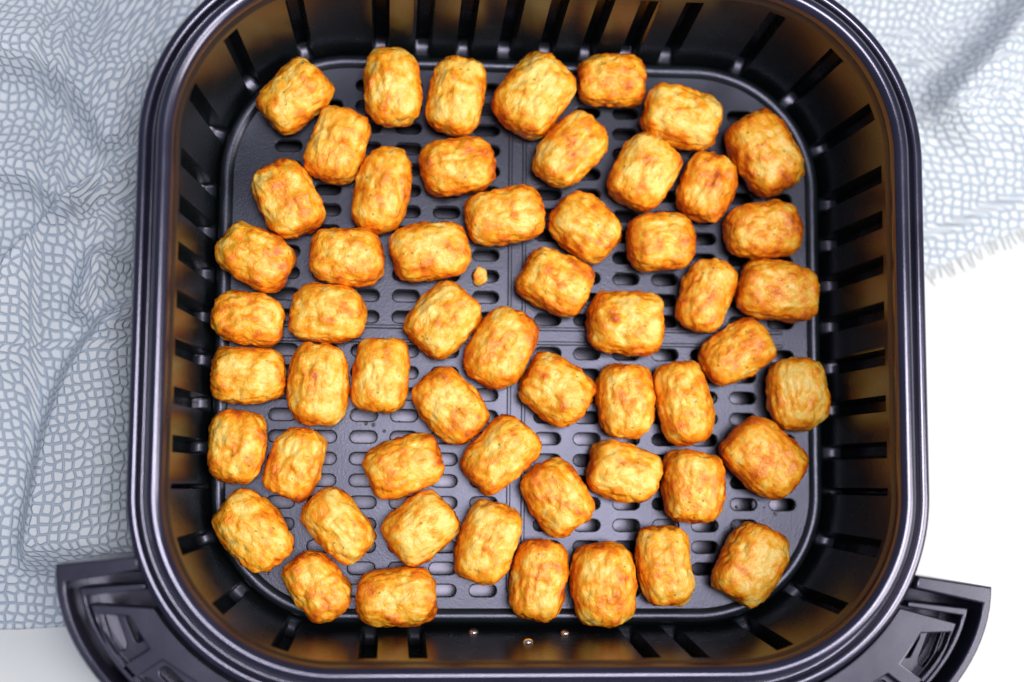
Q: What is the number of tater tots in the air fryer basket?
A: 56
